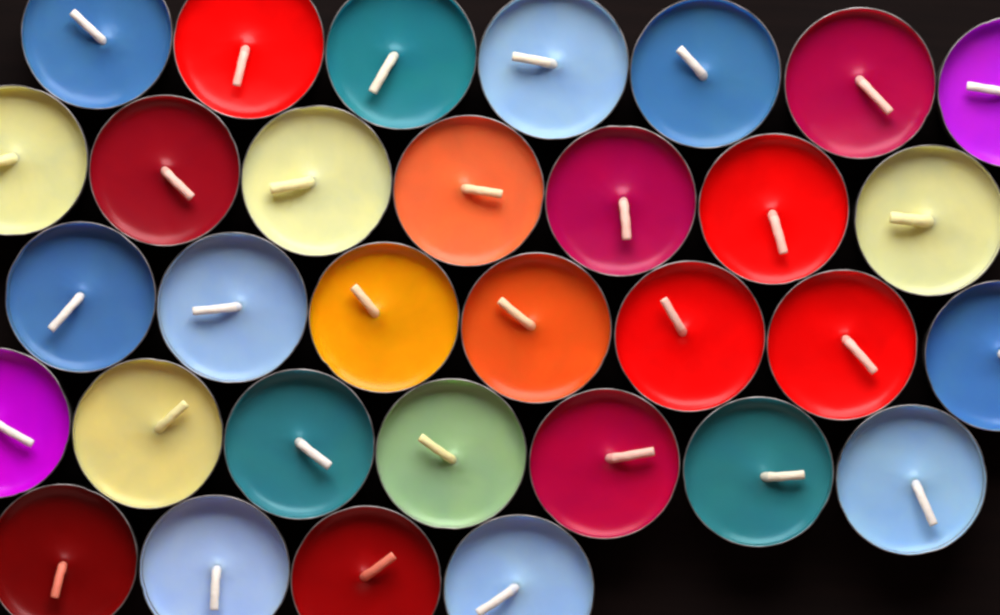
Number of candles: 32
